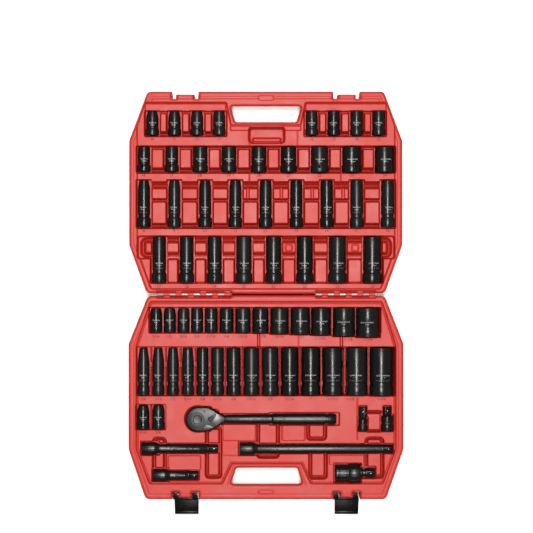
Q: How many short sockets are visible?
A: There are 32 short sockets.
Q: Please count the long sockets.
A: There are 31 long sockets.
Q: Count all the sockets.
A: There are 63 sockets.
